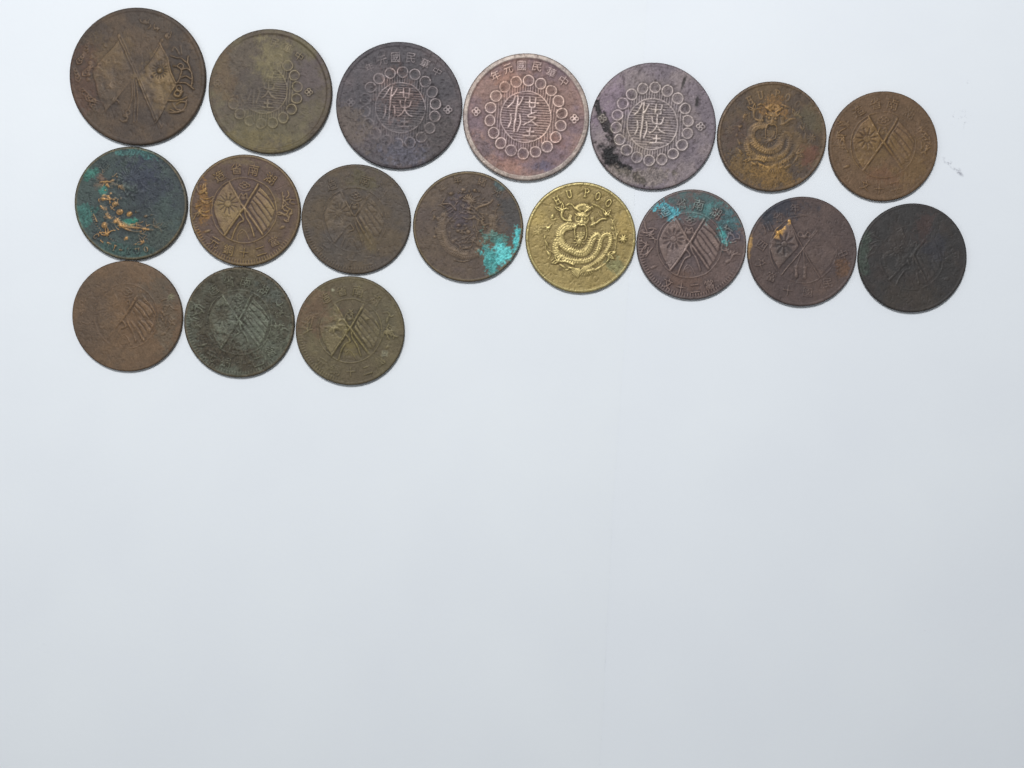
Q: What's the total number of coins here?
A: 18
